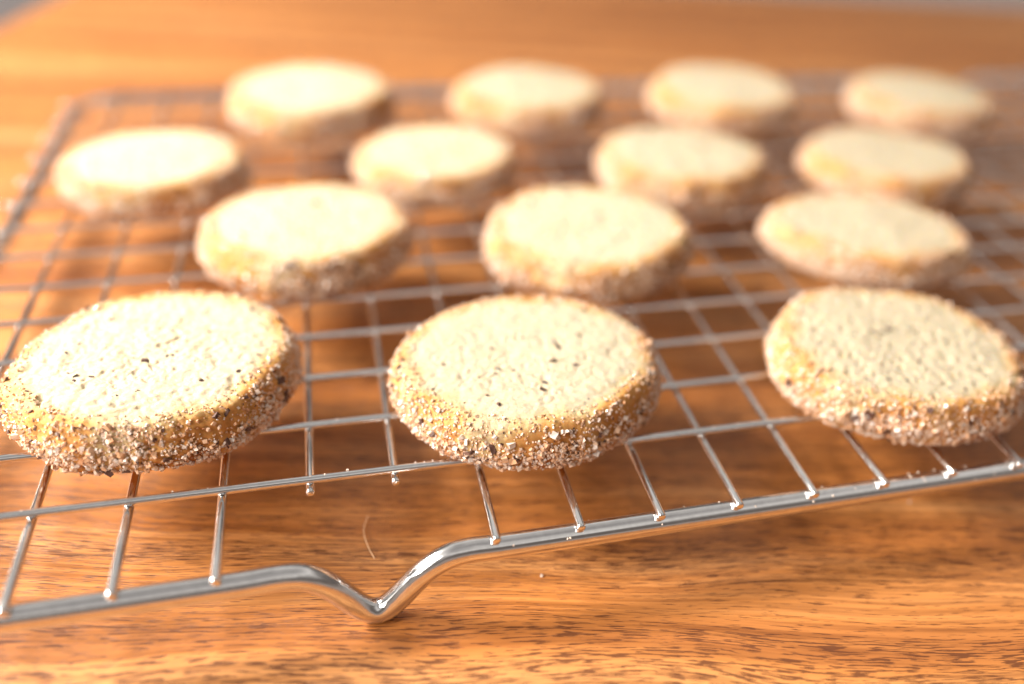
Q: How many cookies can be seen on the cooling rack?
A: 14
